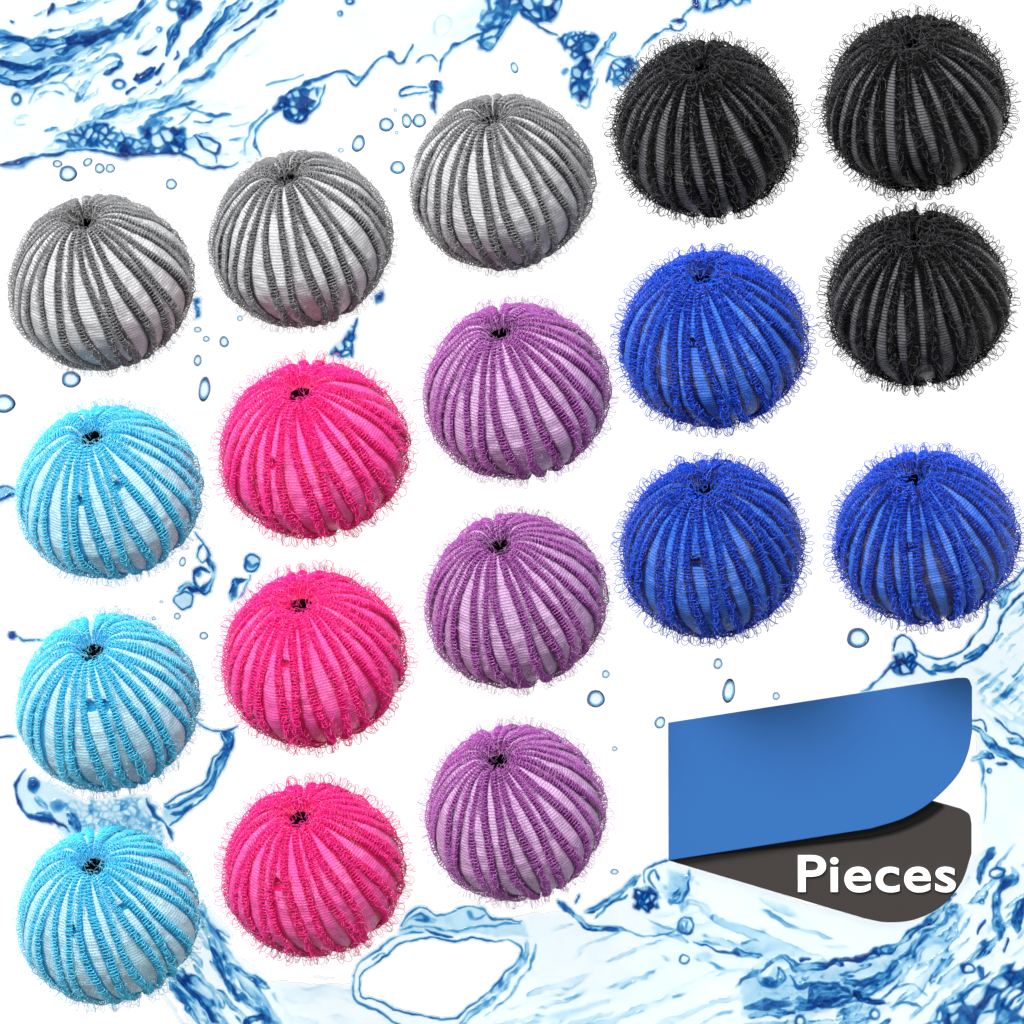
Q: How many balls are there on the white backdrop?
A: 18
